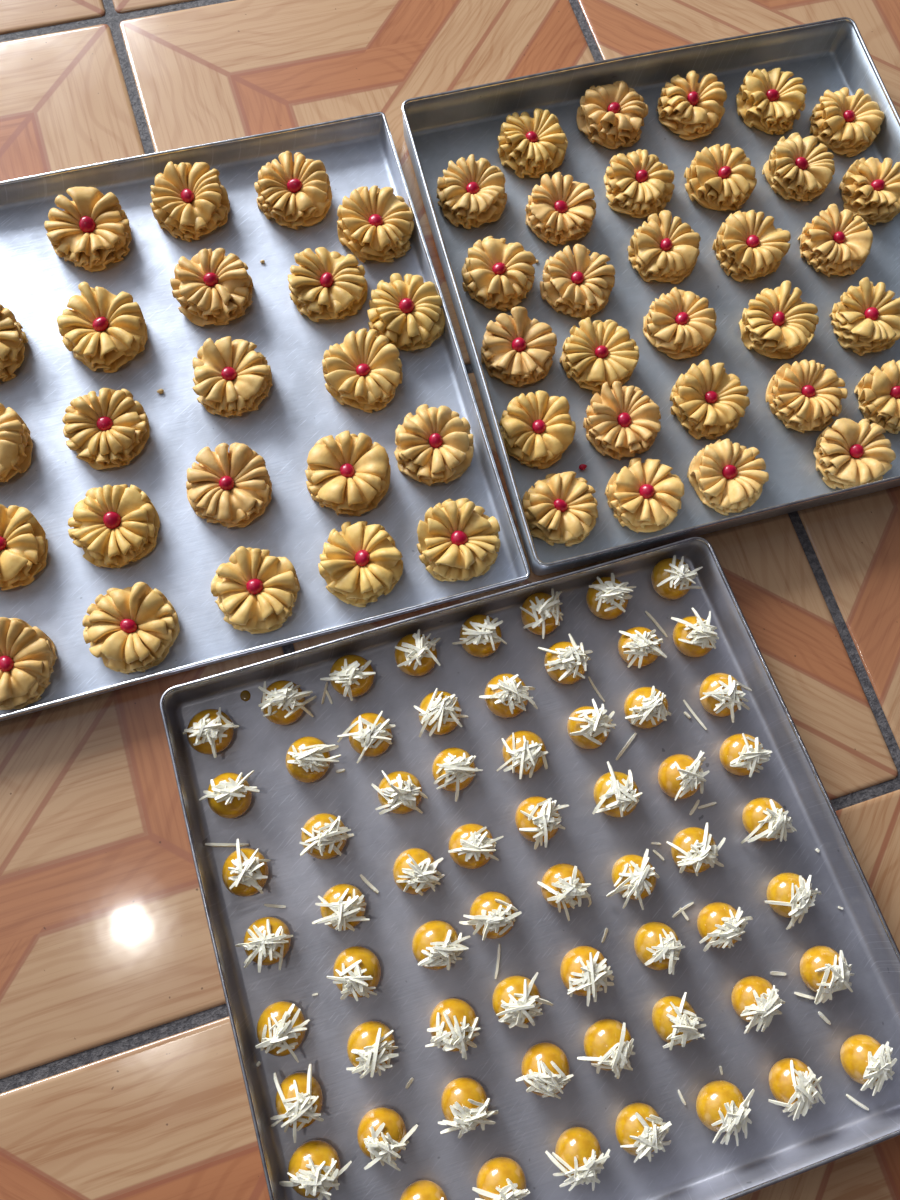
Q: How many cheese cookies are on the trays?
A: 63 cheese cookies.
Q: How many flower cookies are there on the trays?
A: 53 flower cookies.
